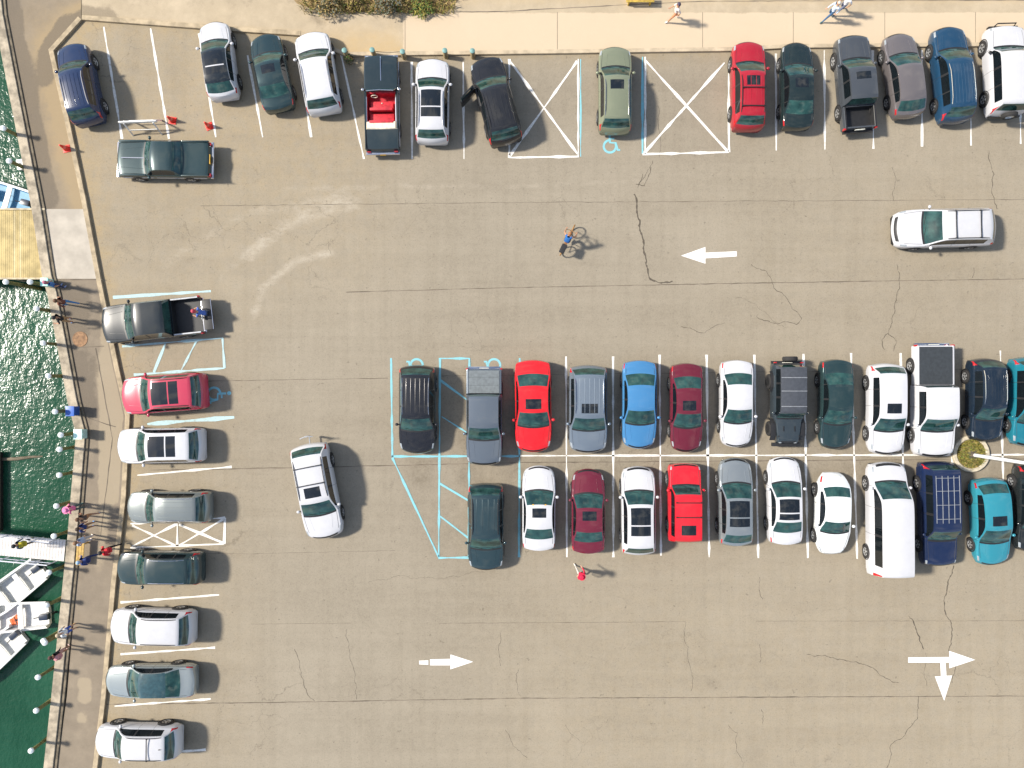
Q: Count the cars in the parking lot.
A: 50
